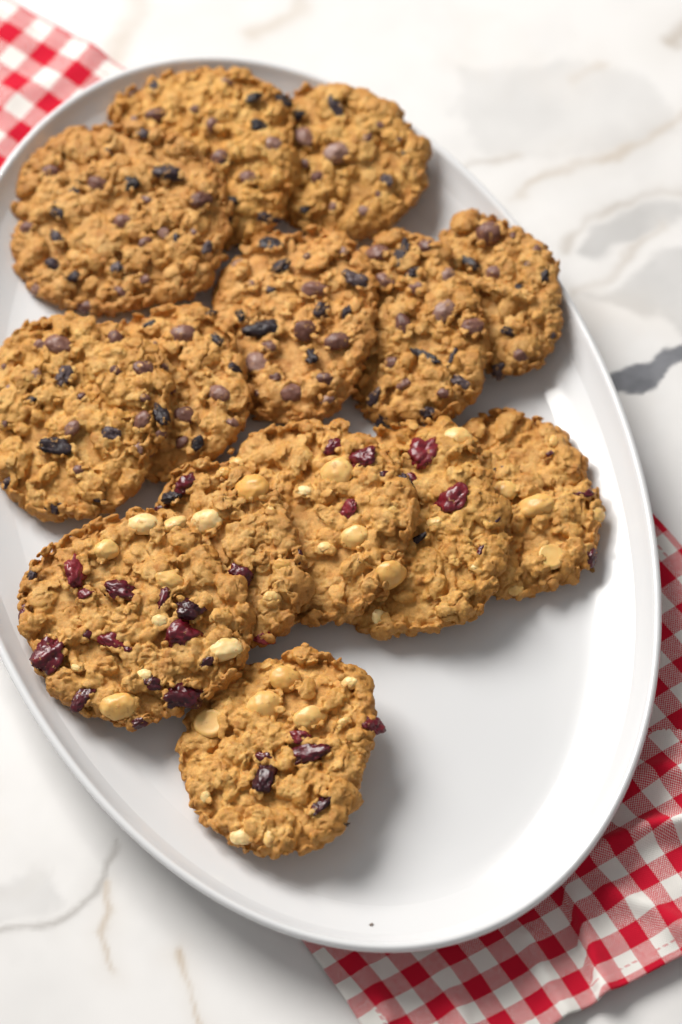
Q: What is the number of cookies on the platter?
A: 14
